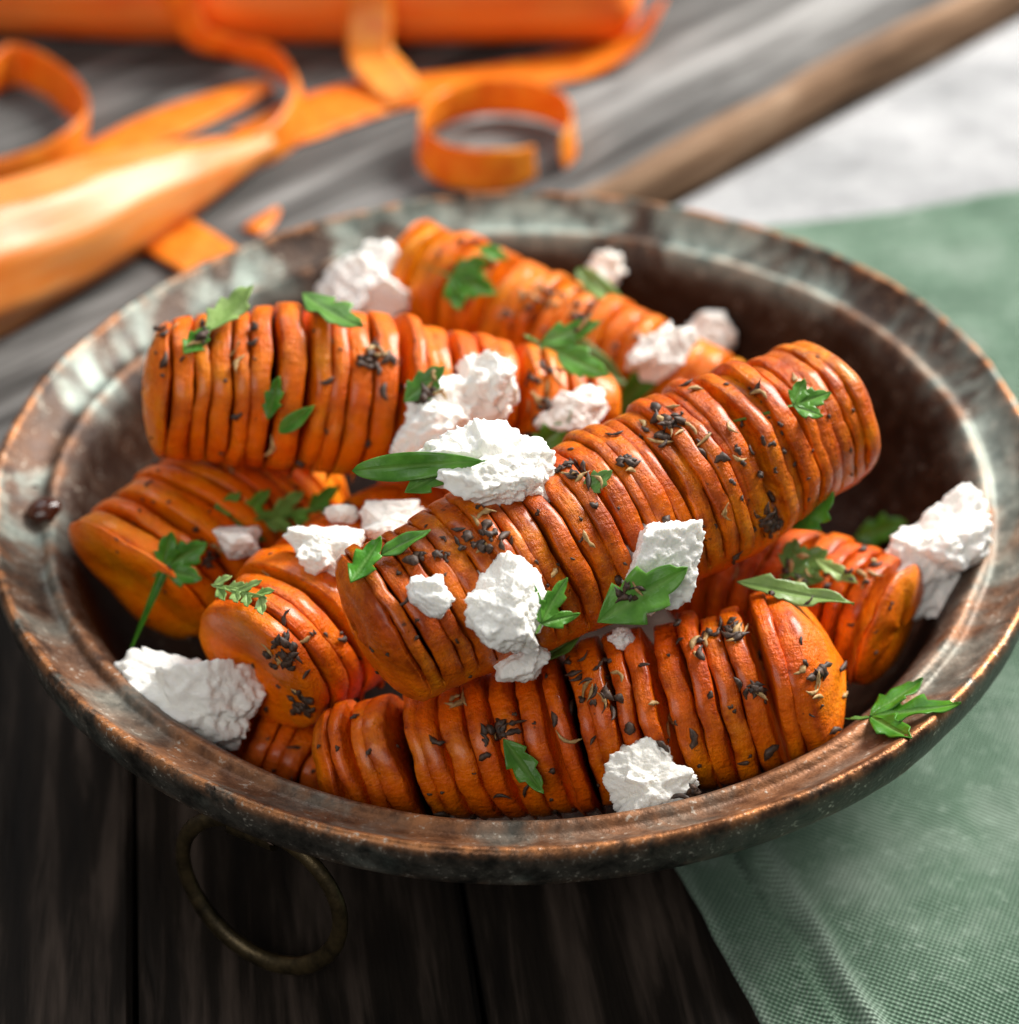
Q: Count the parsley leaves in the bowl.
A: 32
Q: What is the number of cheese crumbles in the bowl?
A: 20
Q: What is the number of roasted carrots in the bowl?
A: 8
